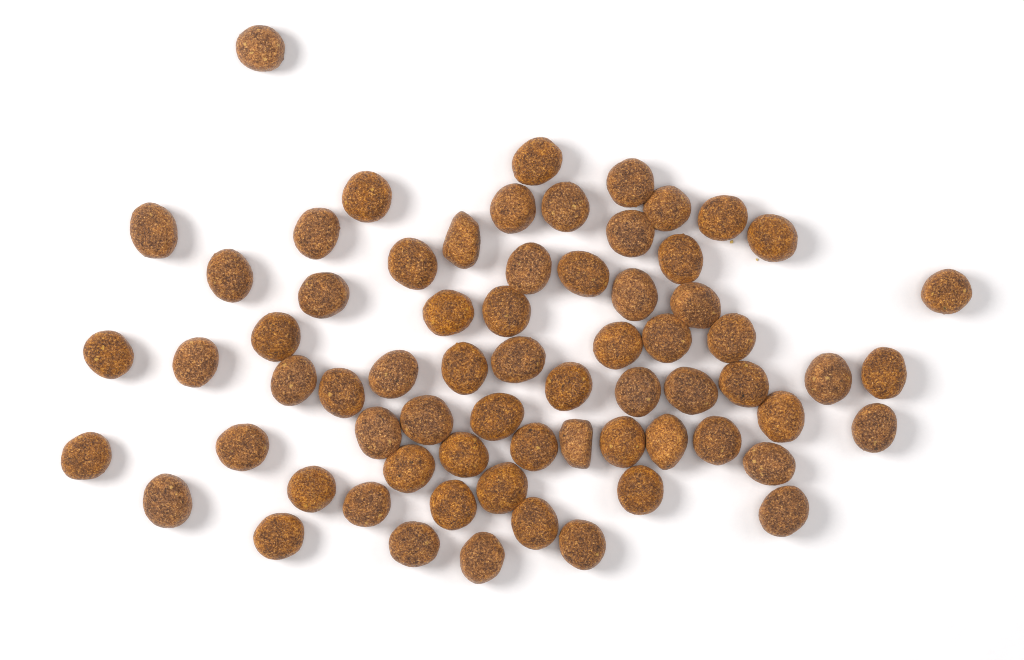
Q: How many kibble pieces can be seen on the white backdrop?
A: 68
